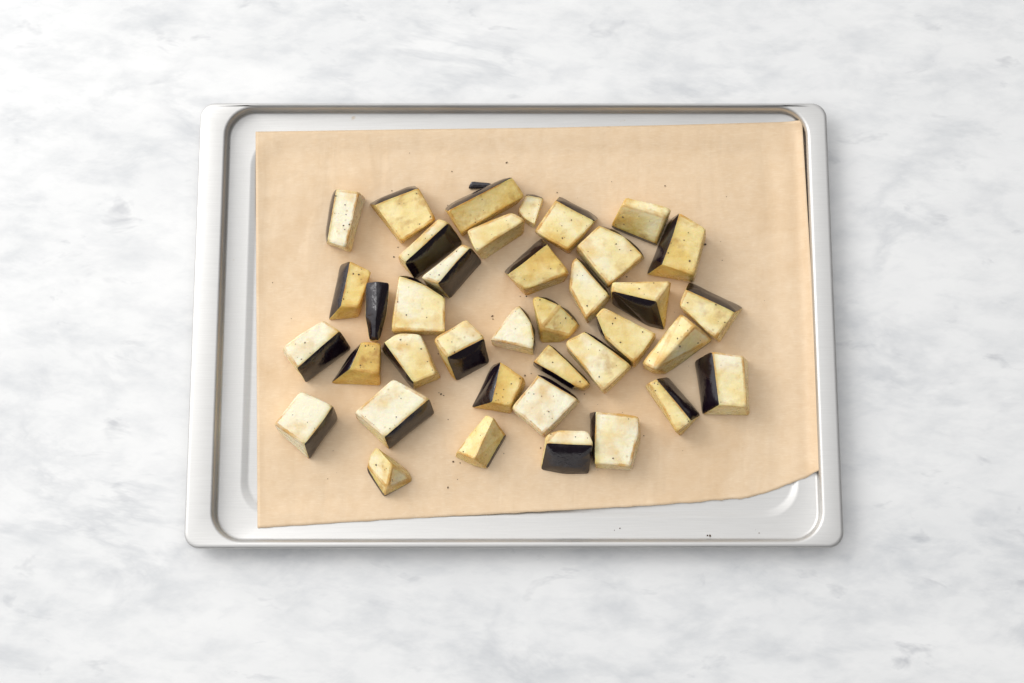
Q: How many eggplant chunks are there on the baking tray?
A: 38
